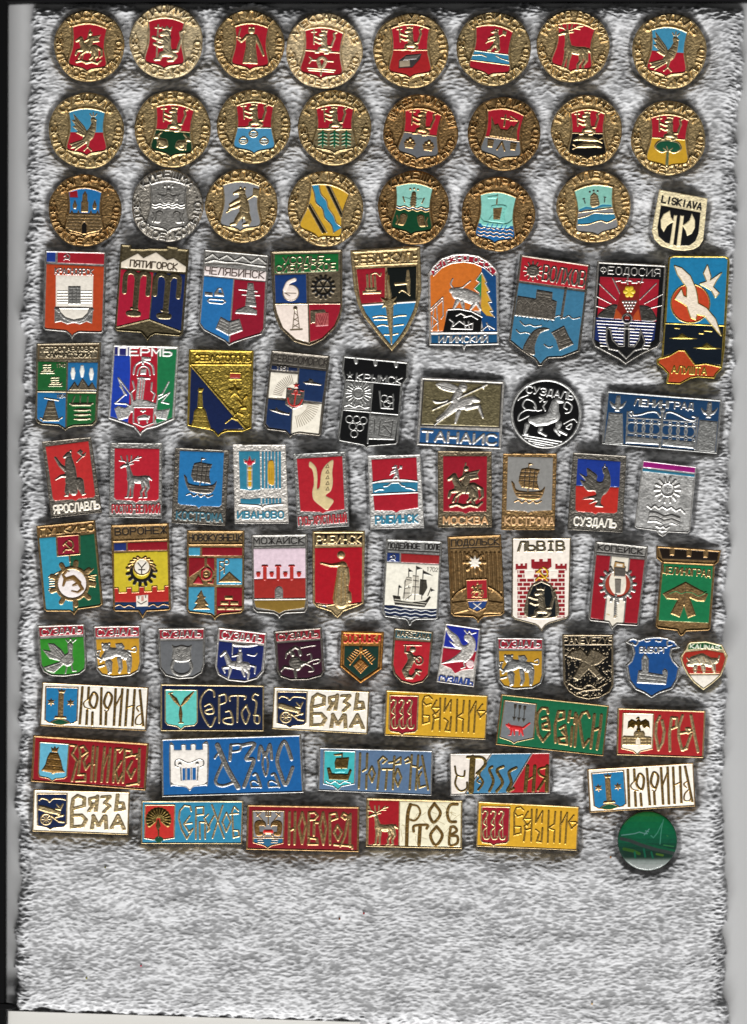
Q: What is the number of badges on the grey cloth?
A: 90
